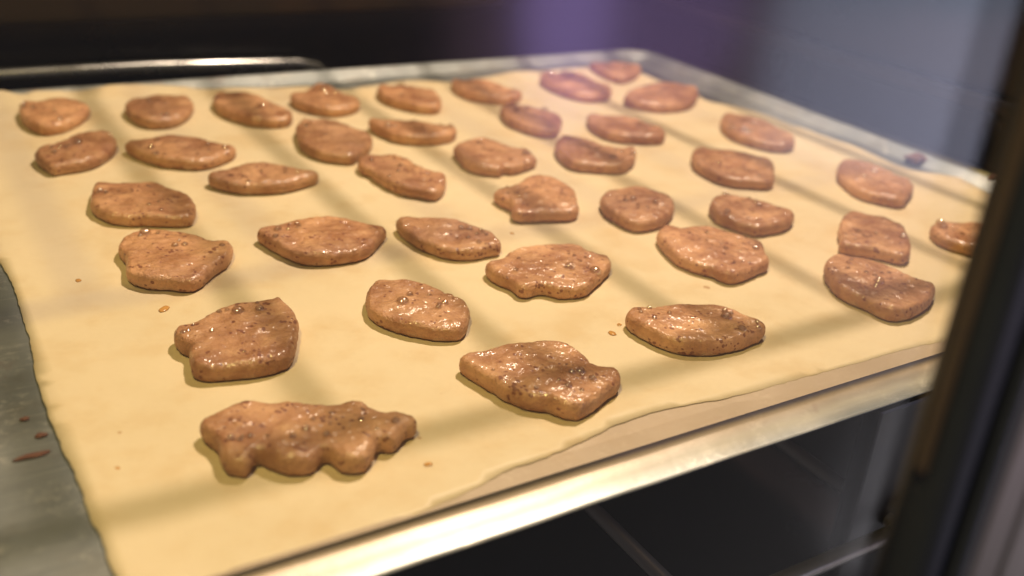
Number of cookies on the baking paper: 39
